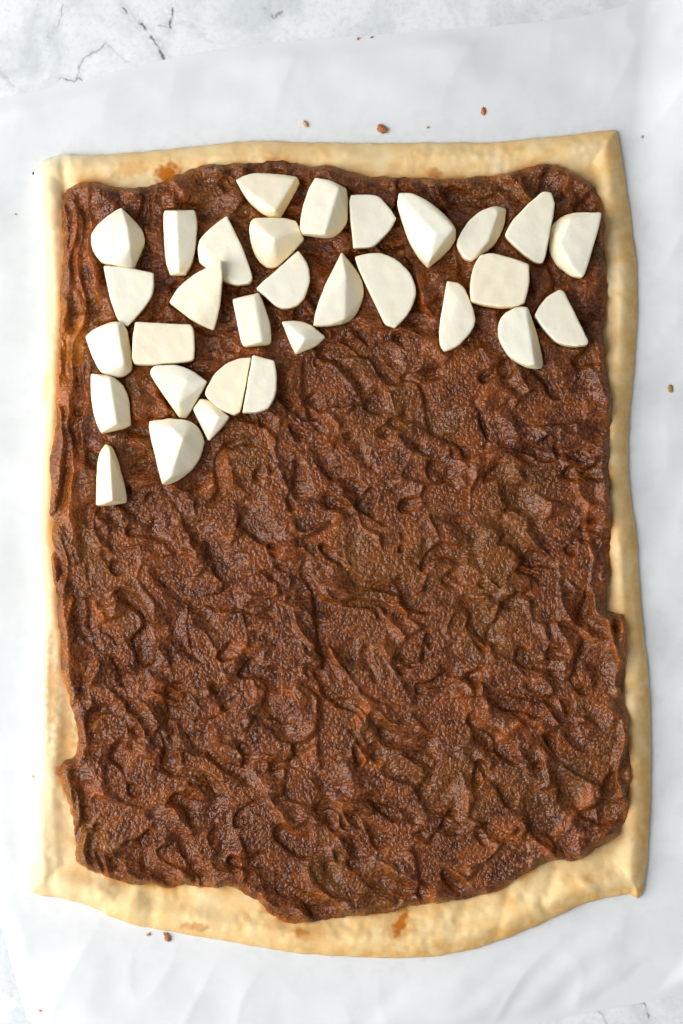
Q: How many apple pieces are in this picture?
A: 31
